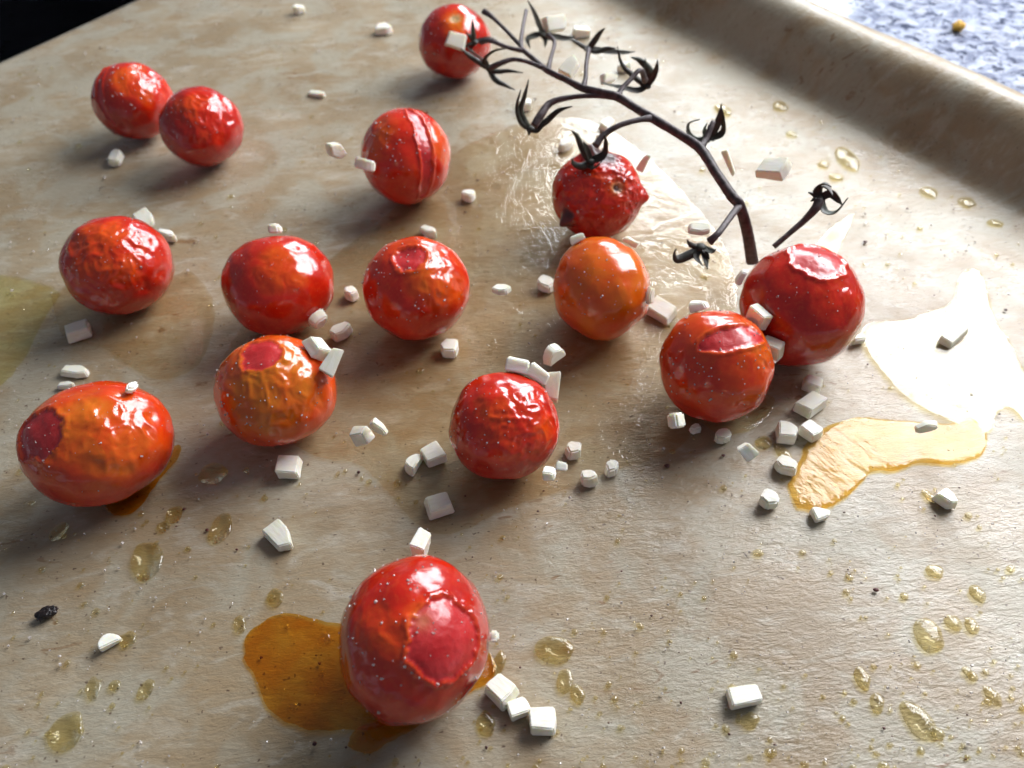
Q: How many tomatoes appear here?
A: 15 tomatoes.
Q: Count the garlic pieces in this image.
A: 82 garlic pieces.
